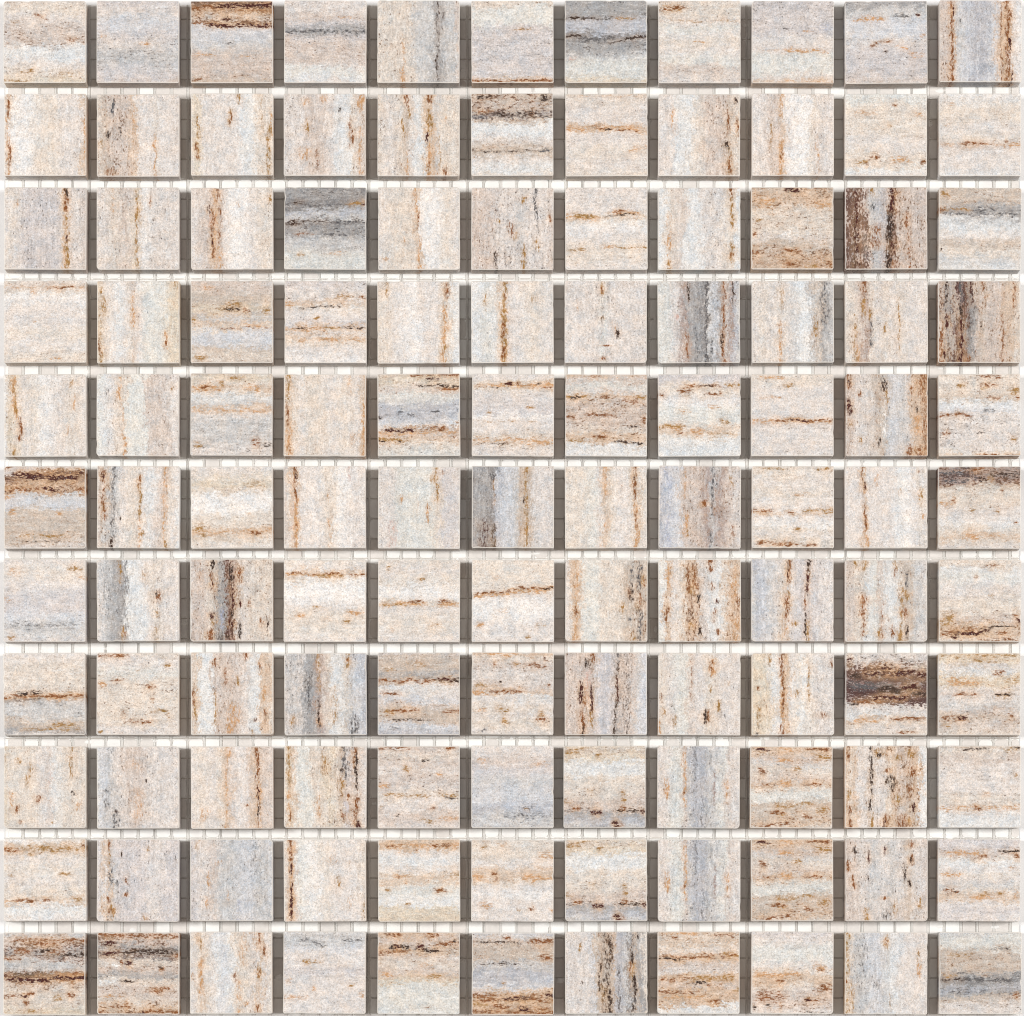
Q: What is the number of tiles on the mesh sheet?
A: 121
